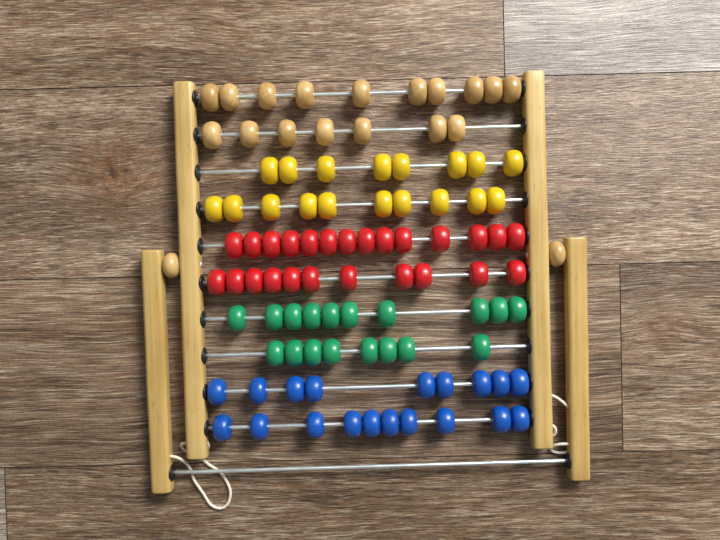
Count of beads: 97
